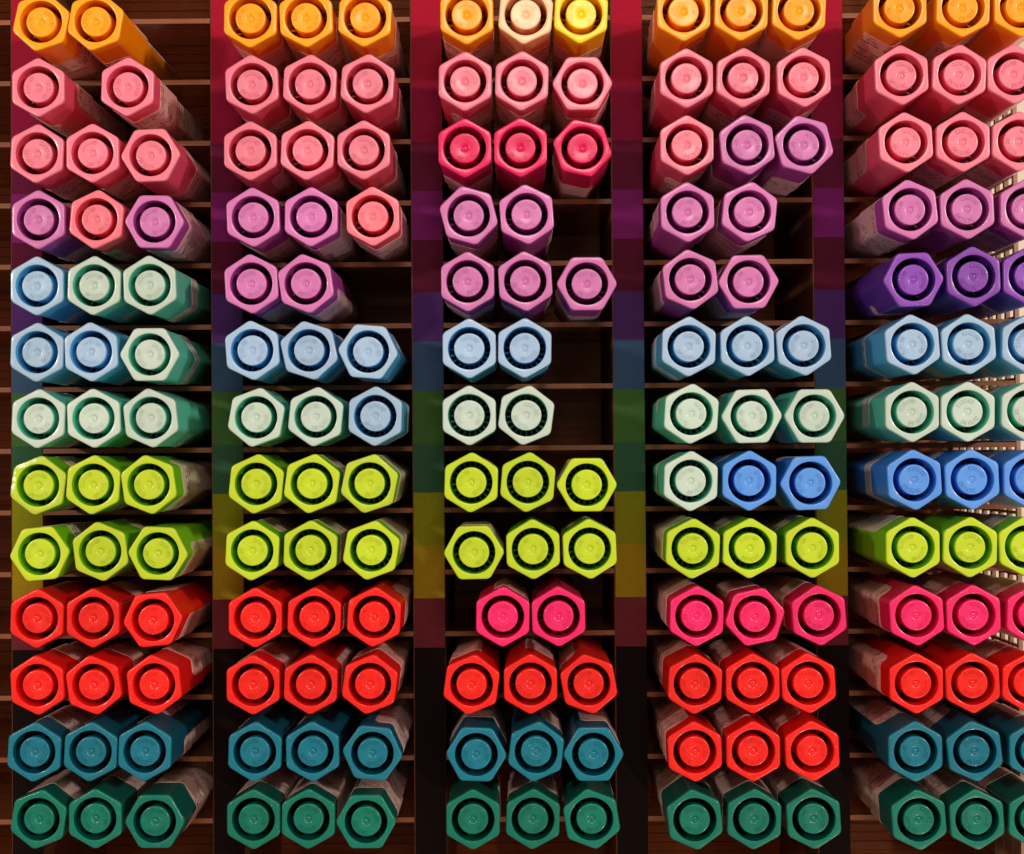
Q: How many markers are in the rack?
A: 186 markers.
